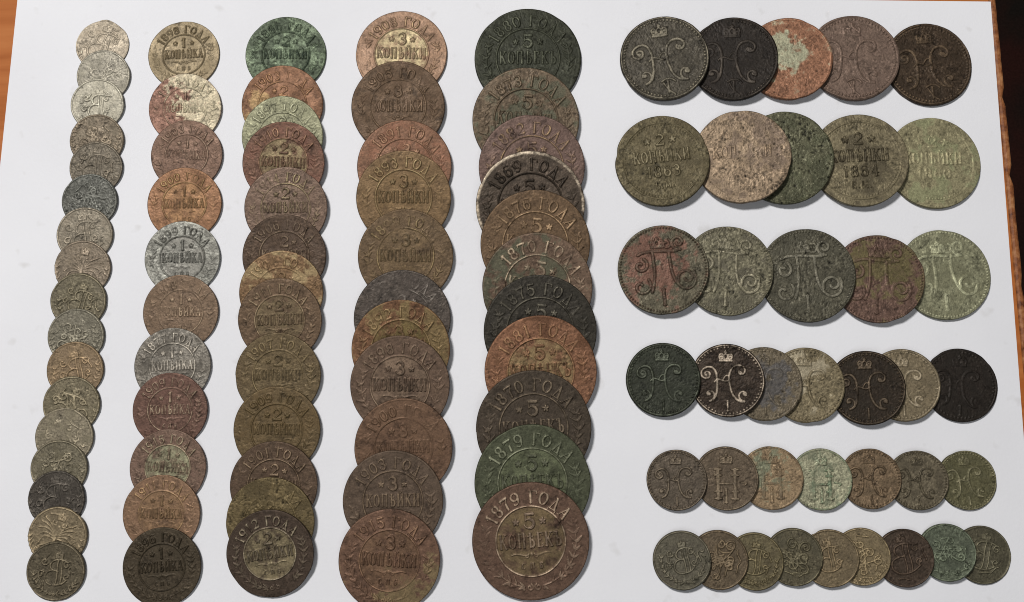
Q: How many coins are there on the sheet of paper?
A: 101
